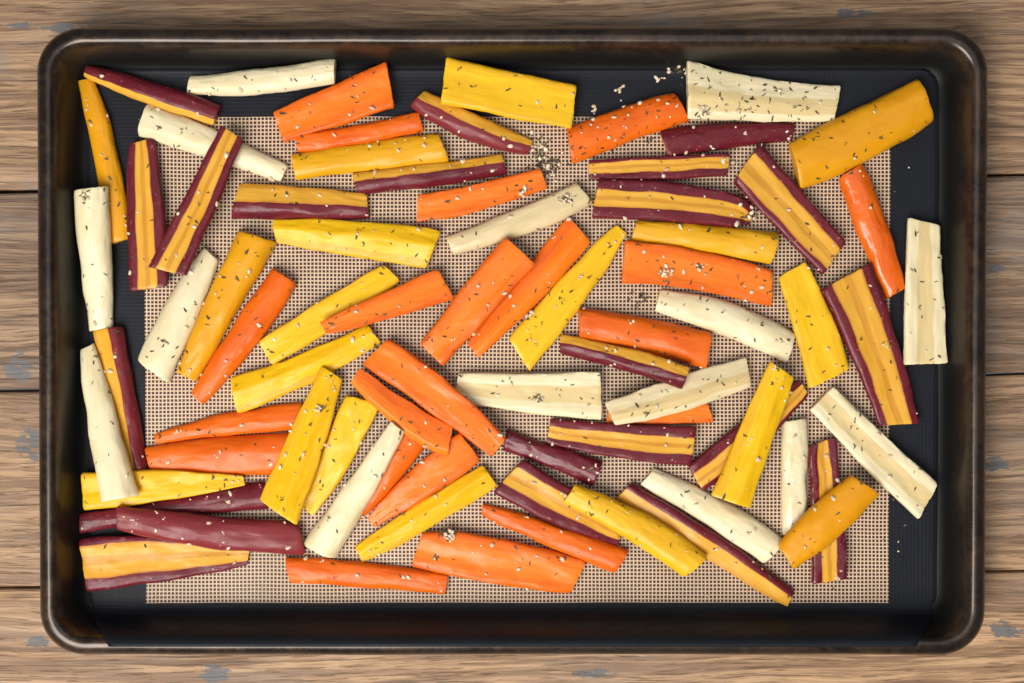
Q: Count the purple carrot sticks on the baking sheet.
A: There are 22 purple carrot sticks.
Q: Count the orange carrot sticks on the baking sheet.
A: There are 21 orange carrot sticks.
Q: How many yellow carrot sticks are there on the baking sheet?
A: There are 18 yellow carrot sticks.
